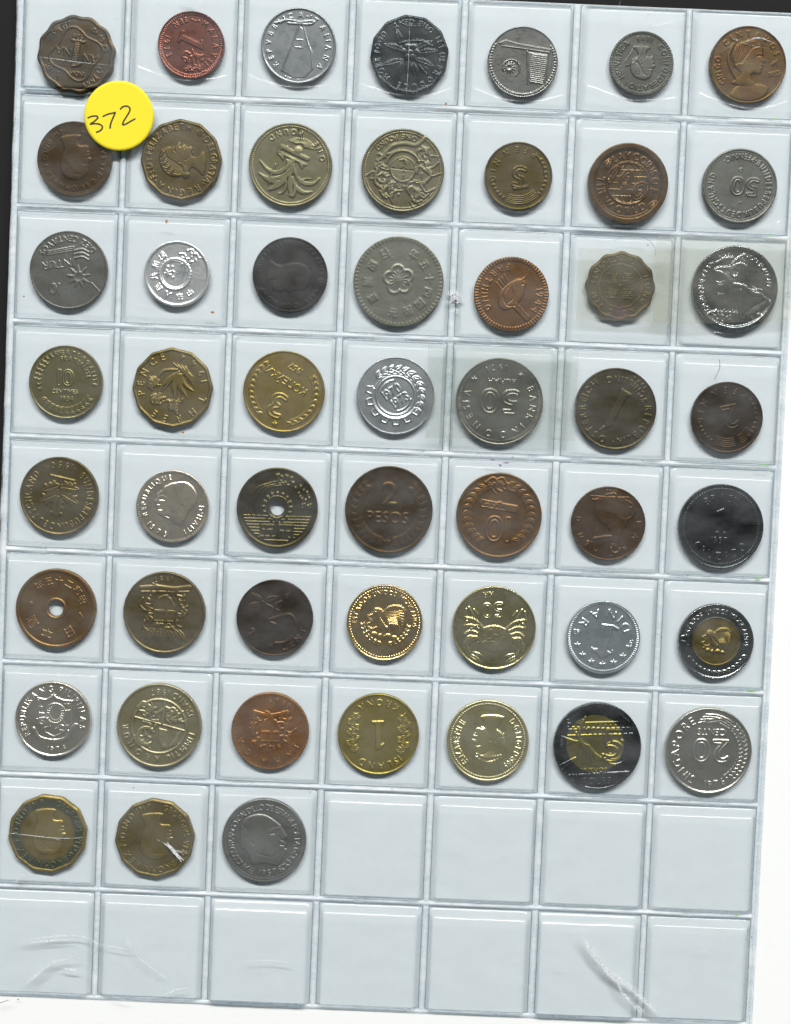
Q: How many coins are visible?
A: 52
